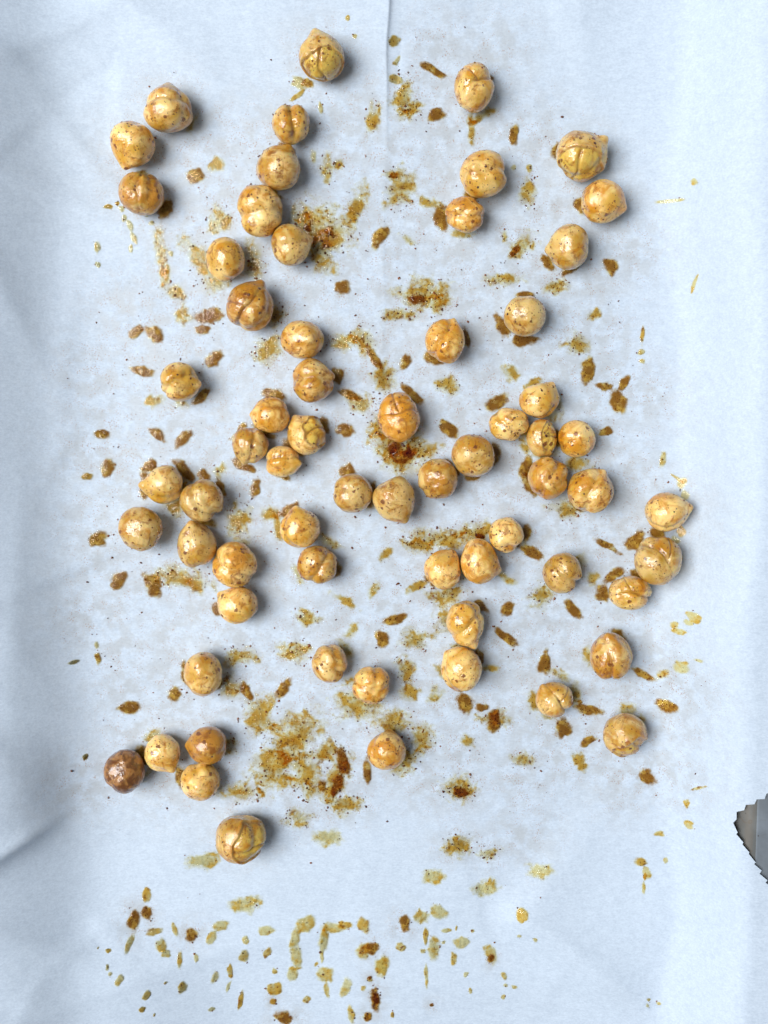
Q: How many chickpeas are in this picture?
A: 65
